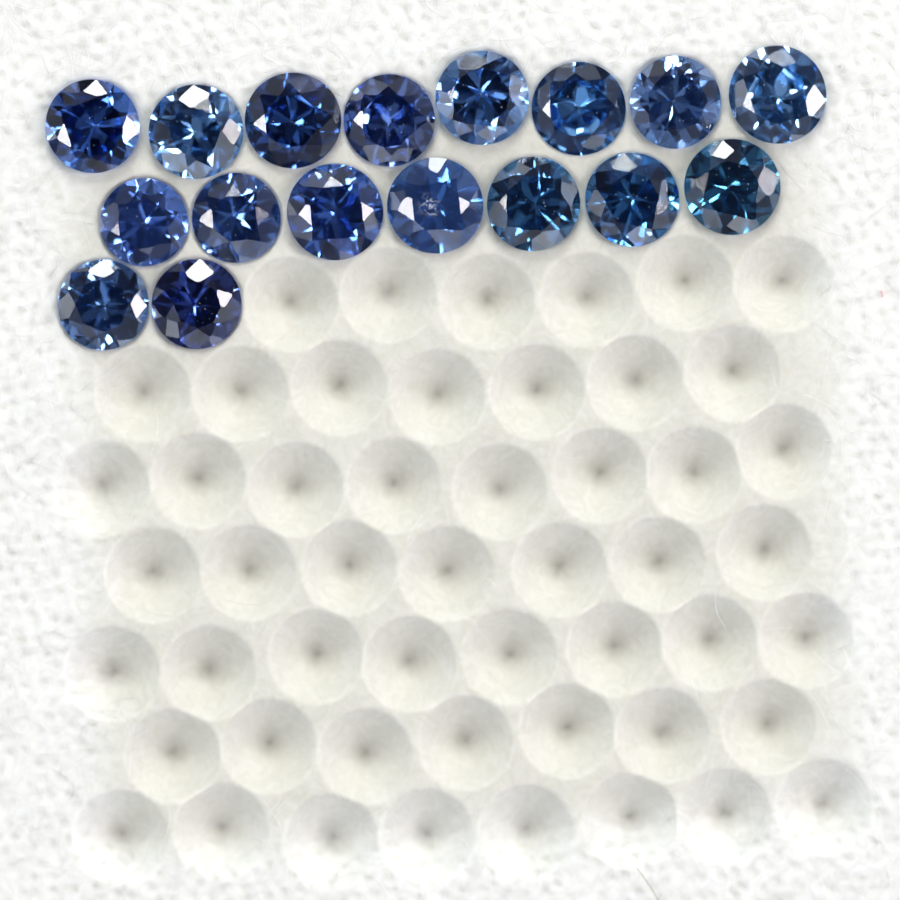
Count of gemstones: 17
